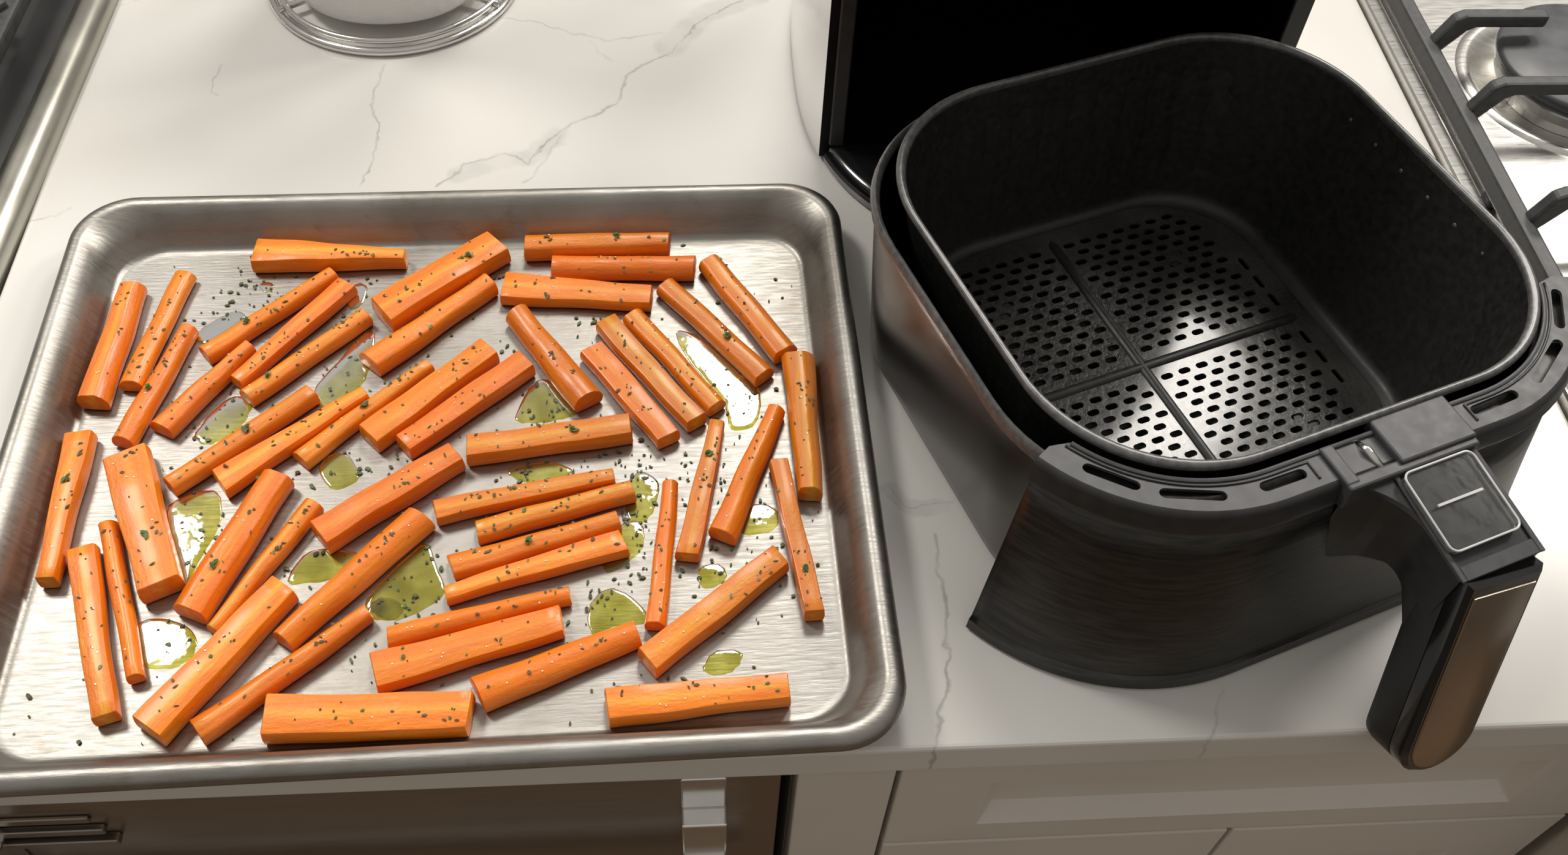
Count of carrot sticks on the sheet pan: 50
